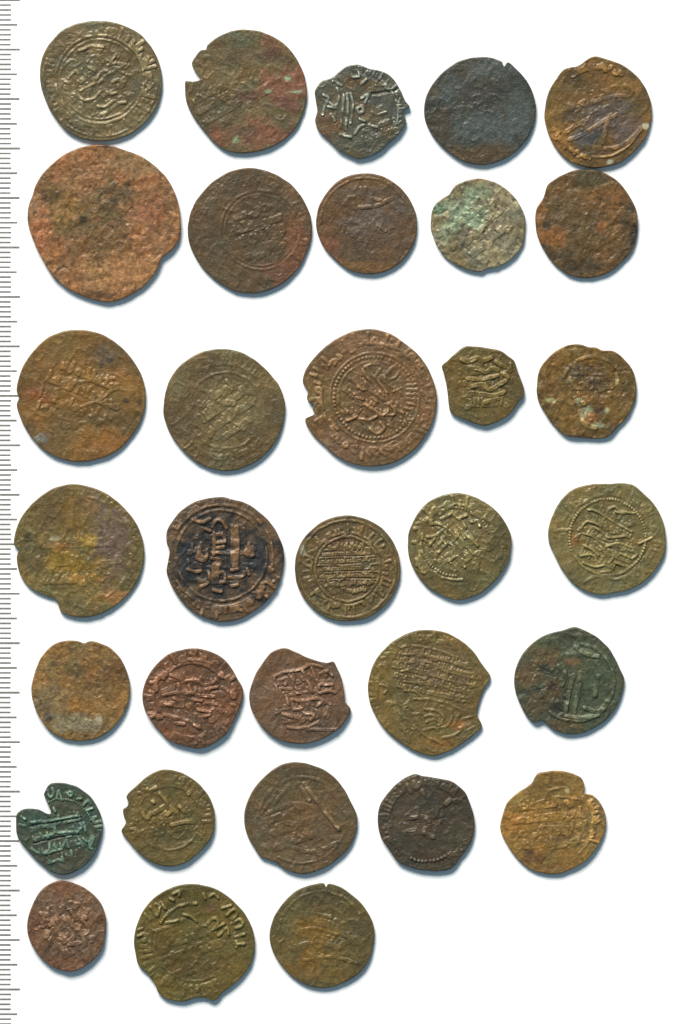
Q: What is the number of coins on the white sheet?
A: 33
